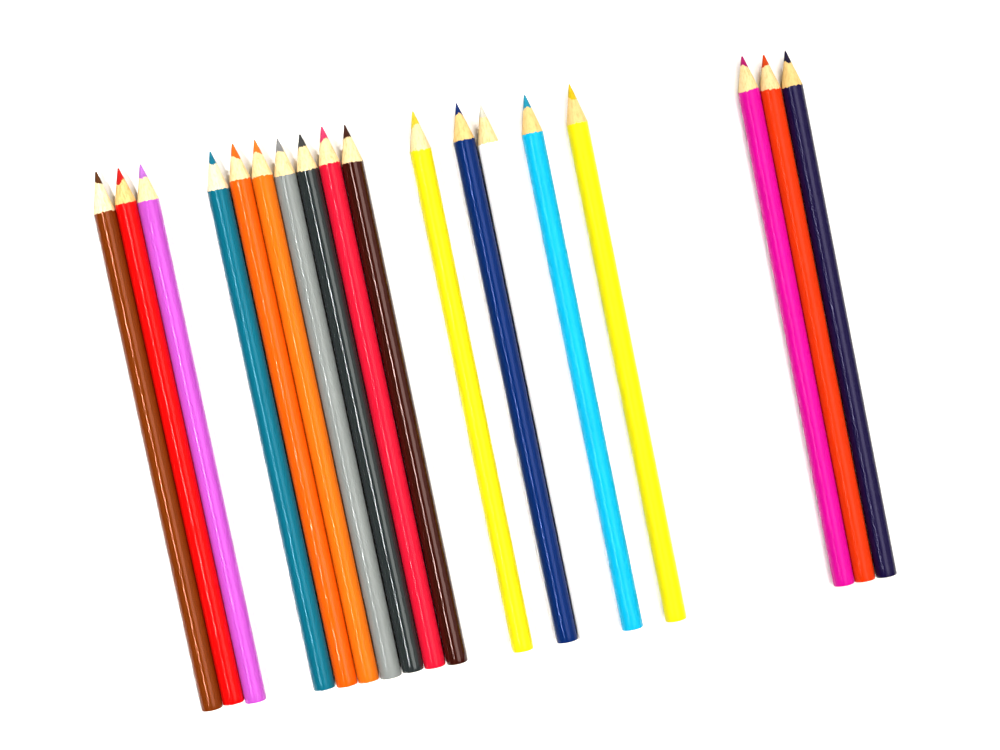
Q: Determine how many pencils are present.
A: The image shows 18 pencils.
